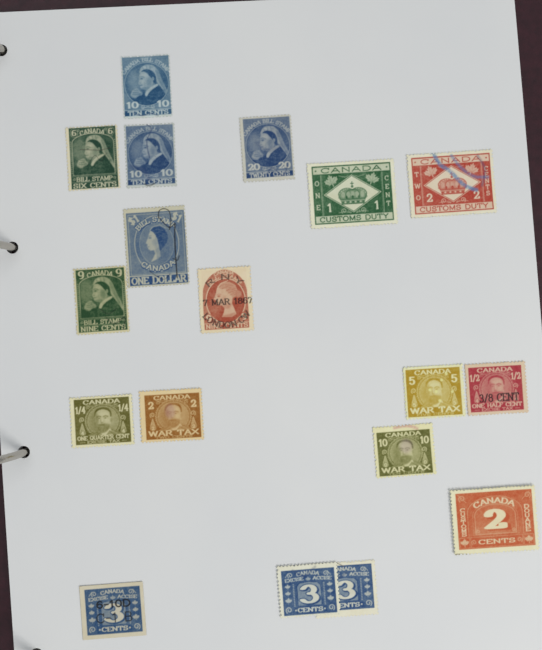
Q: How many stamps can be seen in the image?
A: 18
